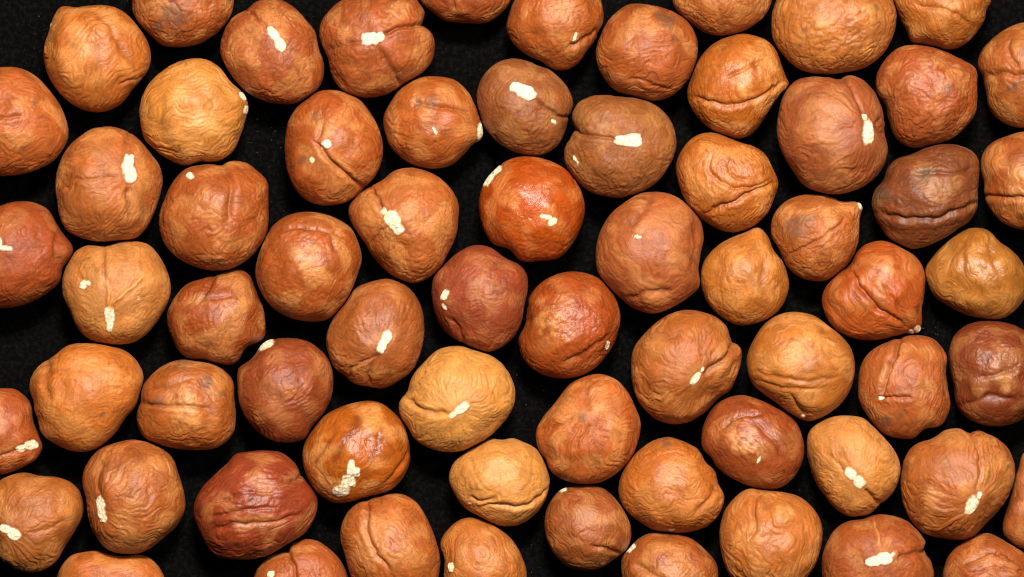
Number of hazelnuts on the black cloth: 68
